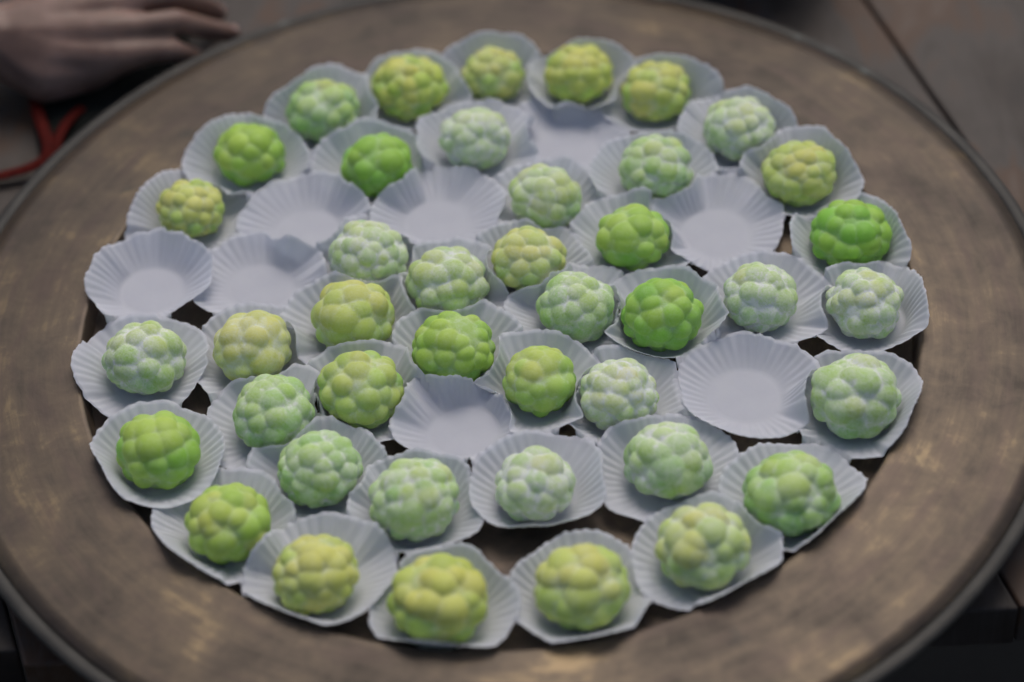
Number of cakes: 42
